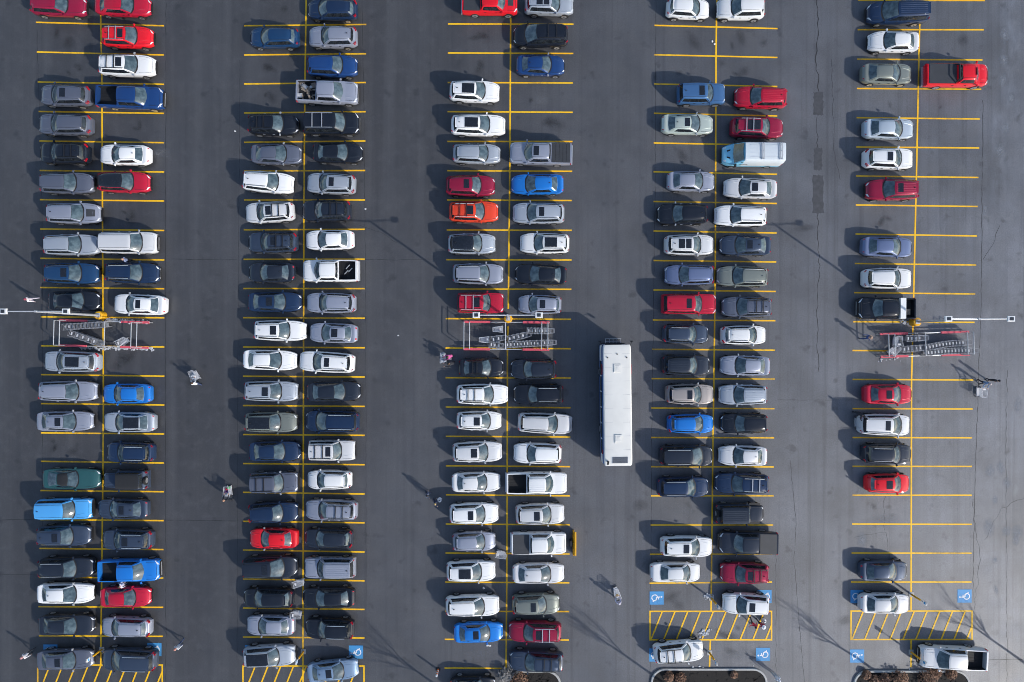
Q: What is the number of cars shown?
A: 161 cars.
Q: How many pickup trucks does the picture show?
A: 12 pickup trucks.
